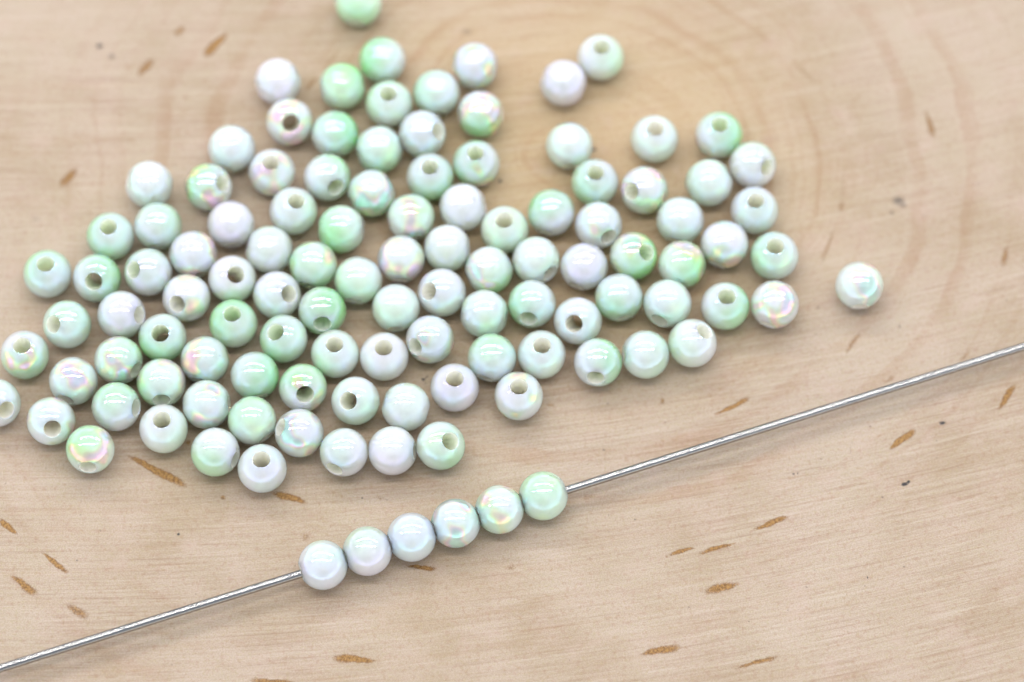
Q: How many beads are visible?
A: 114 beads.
